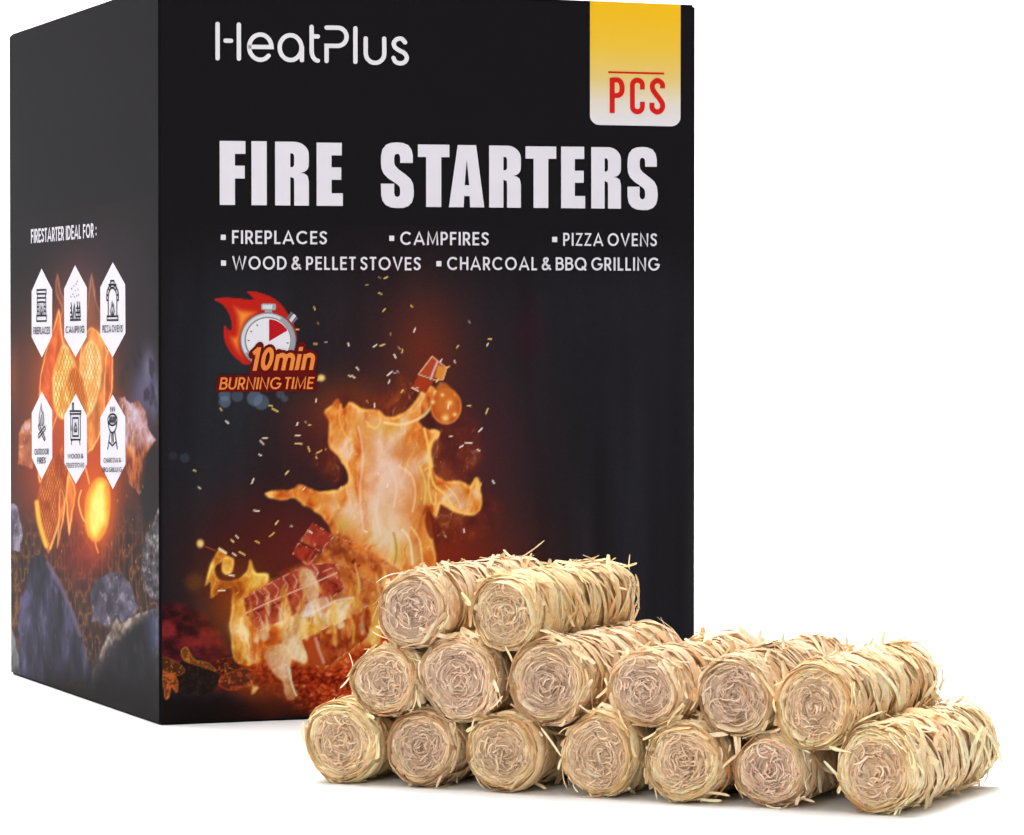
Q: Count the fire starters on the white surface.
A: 15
